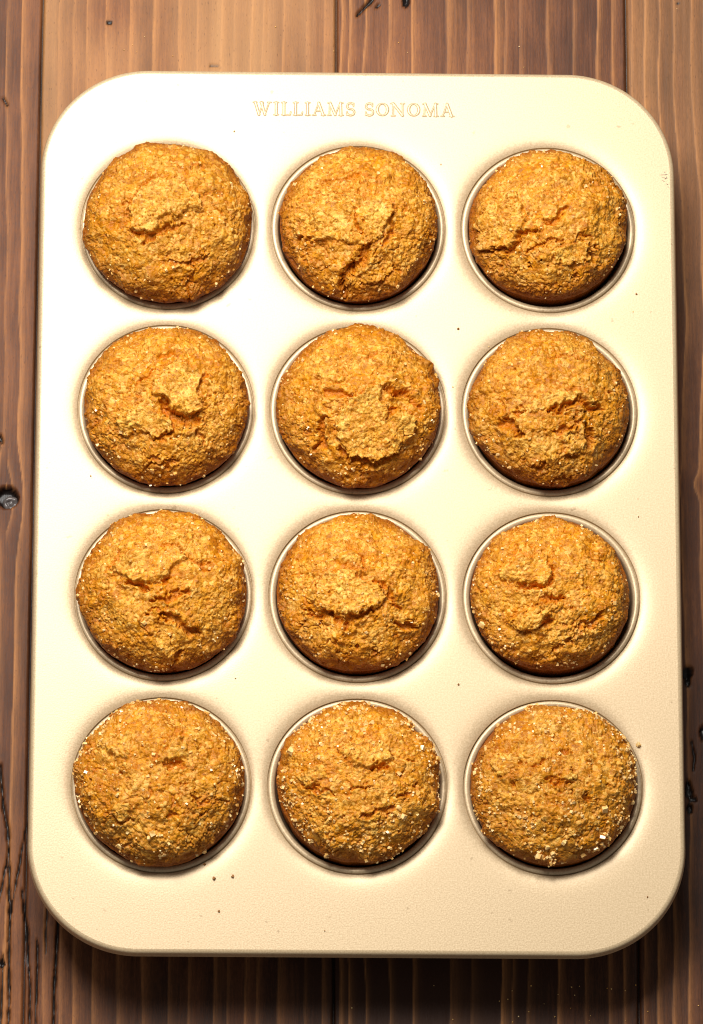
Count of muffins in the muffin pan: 12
